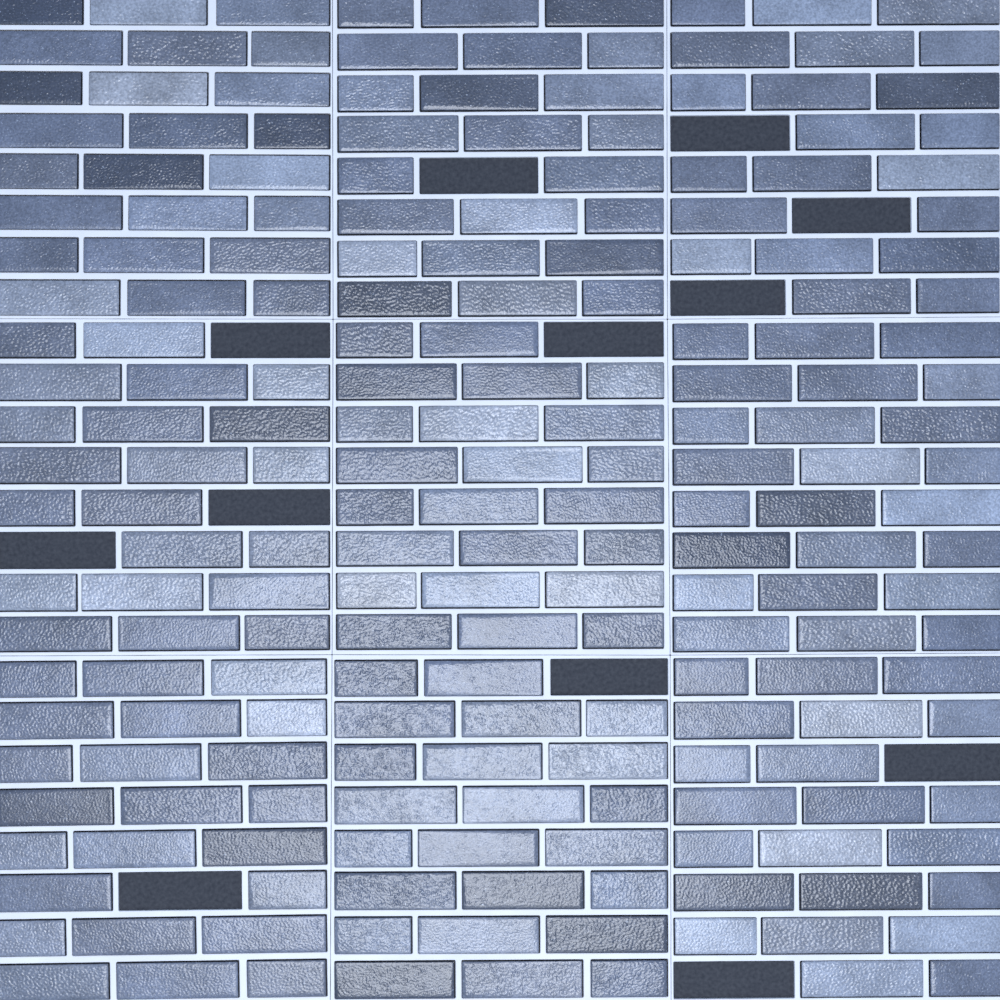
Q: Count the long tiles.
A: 132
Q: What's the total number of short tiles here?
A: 72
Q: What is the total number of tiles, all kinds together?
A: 204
